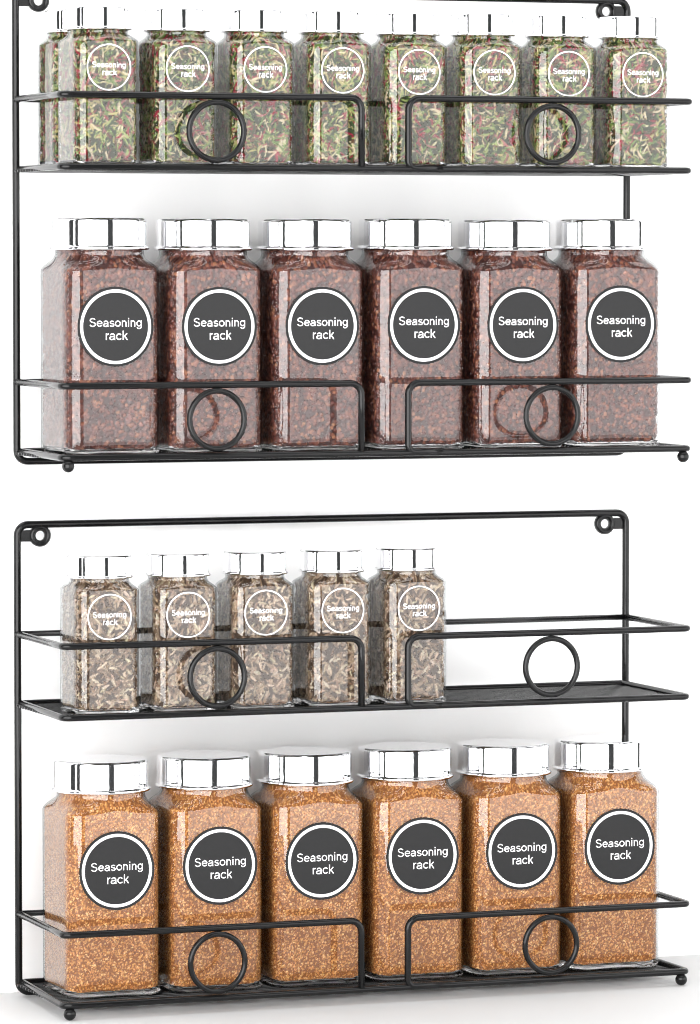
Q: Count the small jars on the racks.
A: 14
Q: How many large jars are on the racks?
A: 12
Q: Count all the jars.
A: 26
